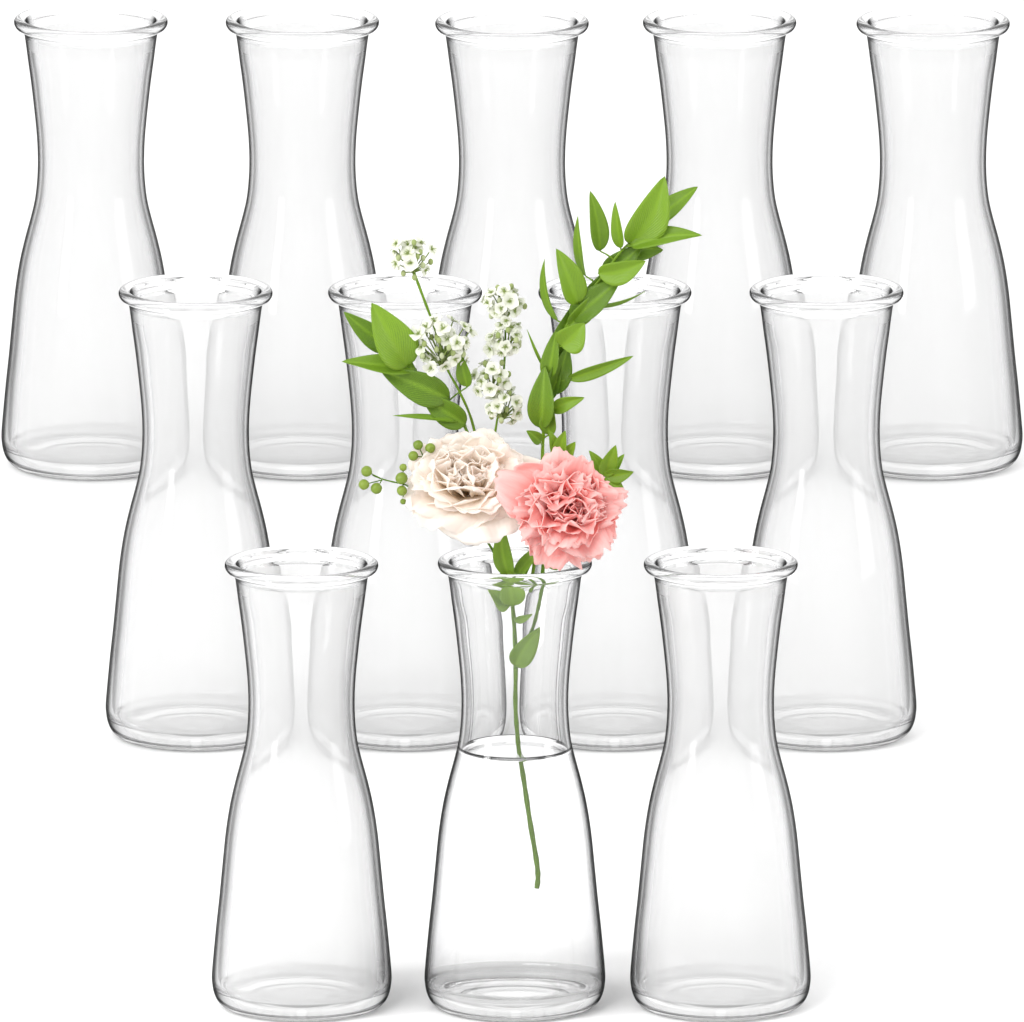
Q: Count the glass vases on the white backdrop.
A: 12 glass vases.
